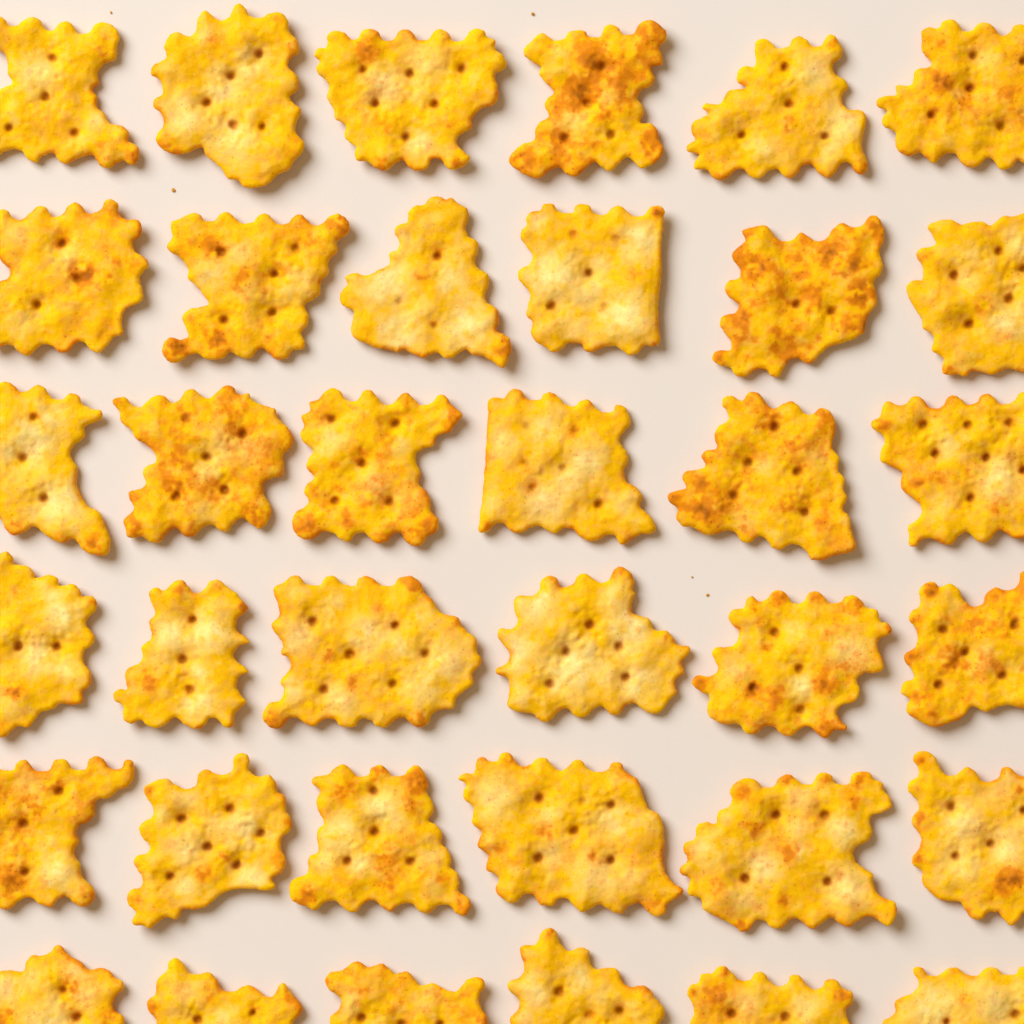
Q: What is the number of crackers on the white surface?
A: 36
